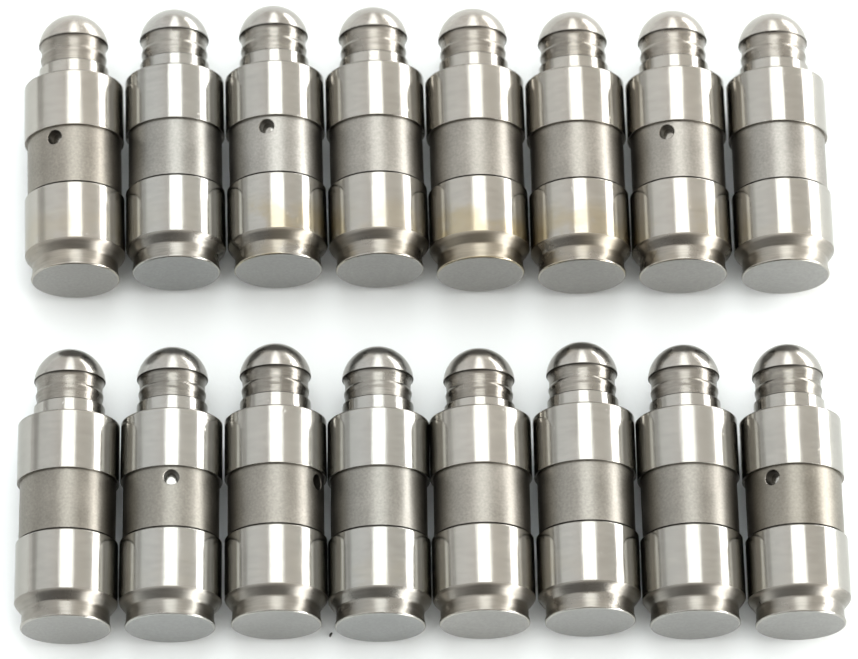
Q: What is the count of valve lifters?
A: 16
